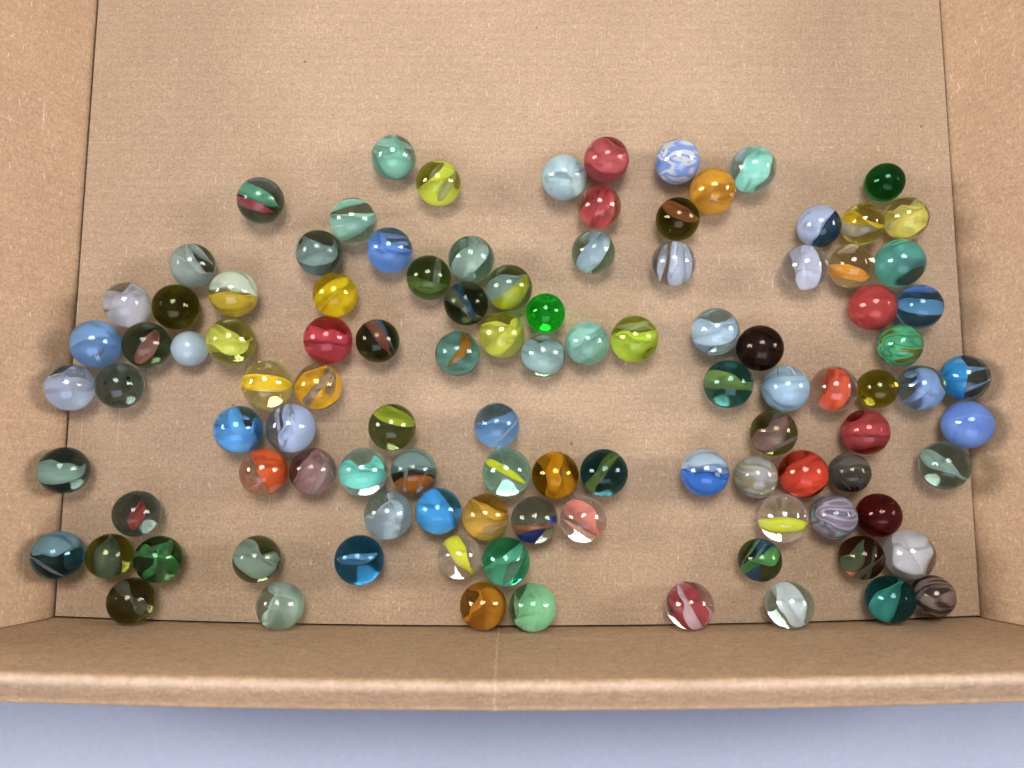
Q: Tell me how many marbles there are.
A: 105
